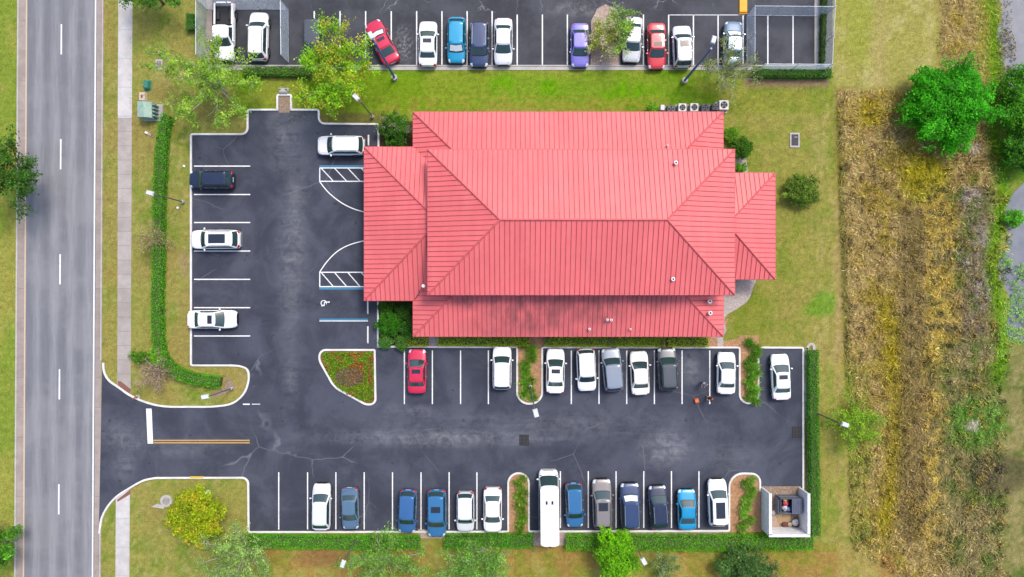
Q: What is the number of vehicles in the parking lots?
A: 39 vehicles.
